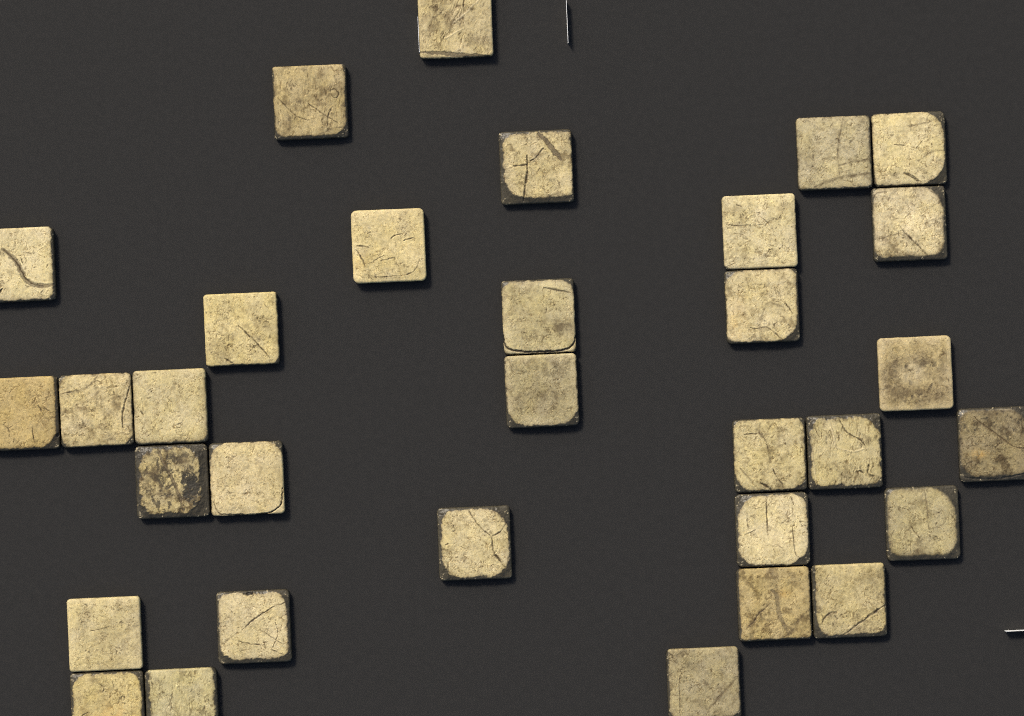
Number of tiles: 32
